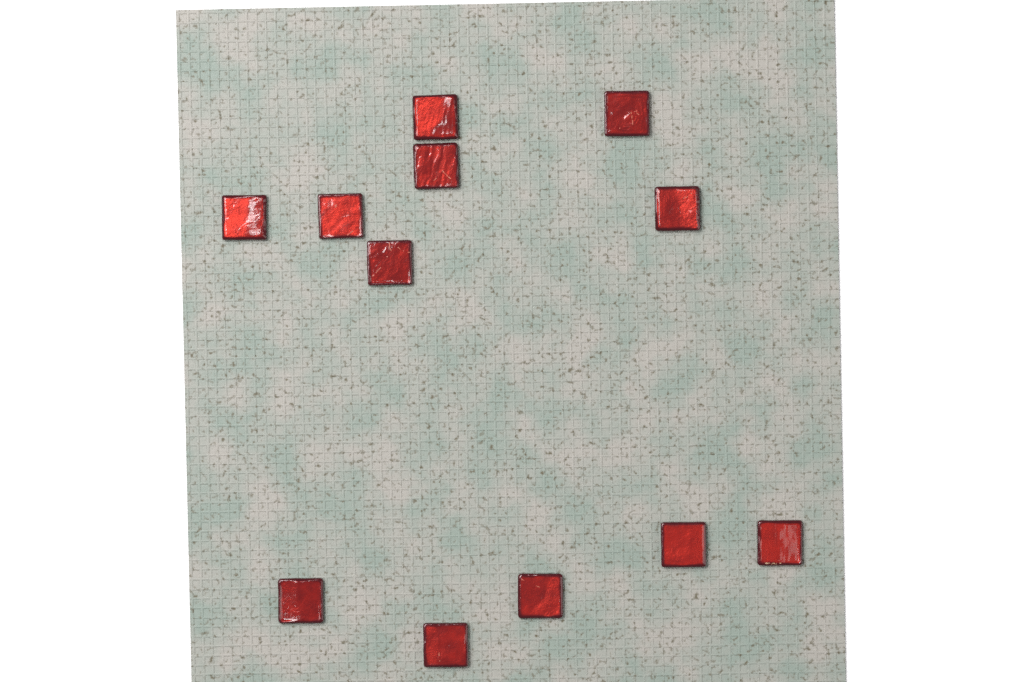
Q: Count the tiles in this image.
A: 12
